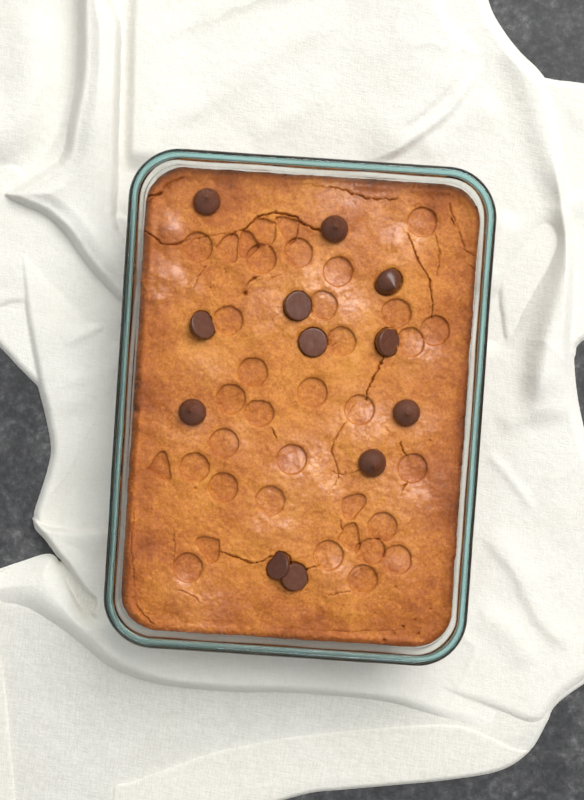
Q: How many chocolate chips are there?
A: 12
